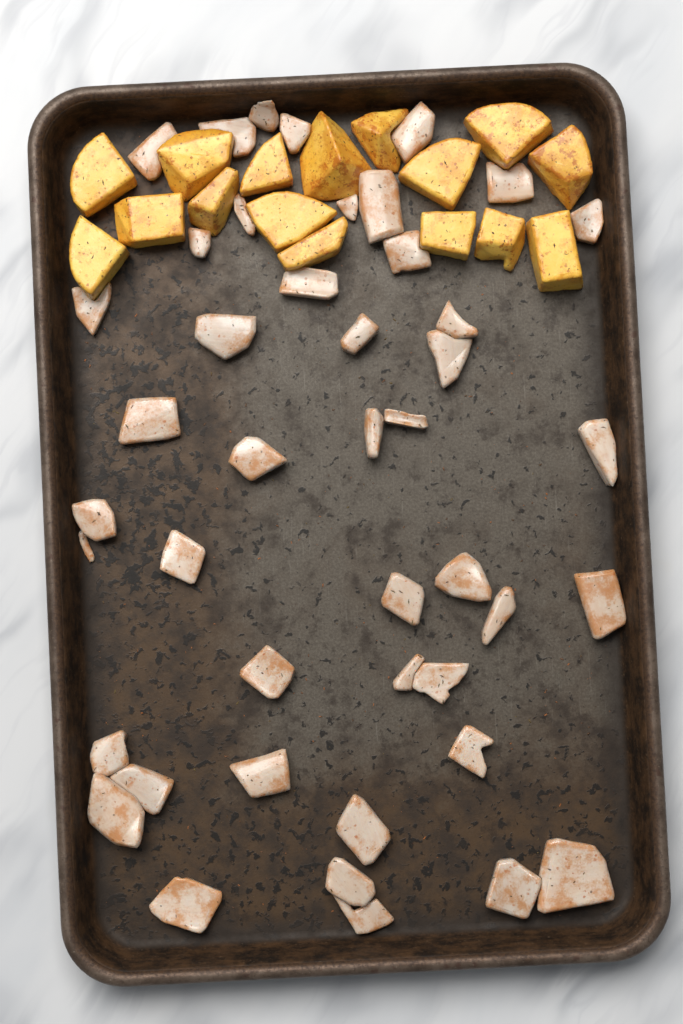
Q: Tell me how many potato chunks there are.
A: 16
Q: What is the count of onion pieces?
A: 42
